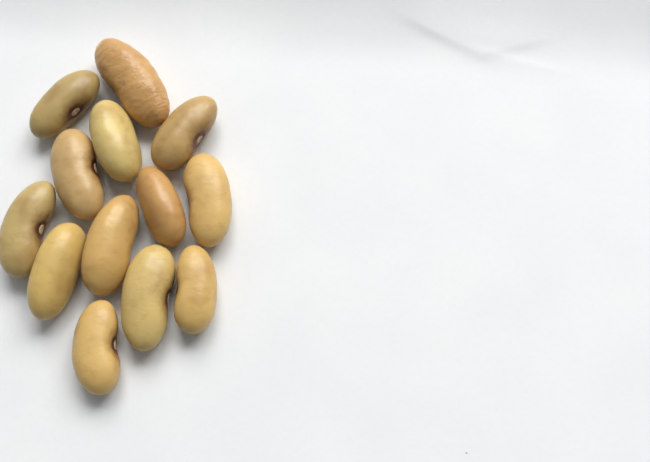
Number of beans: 13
